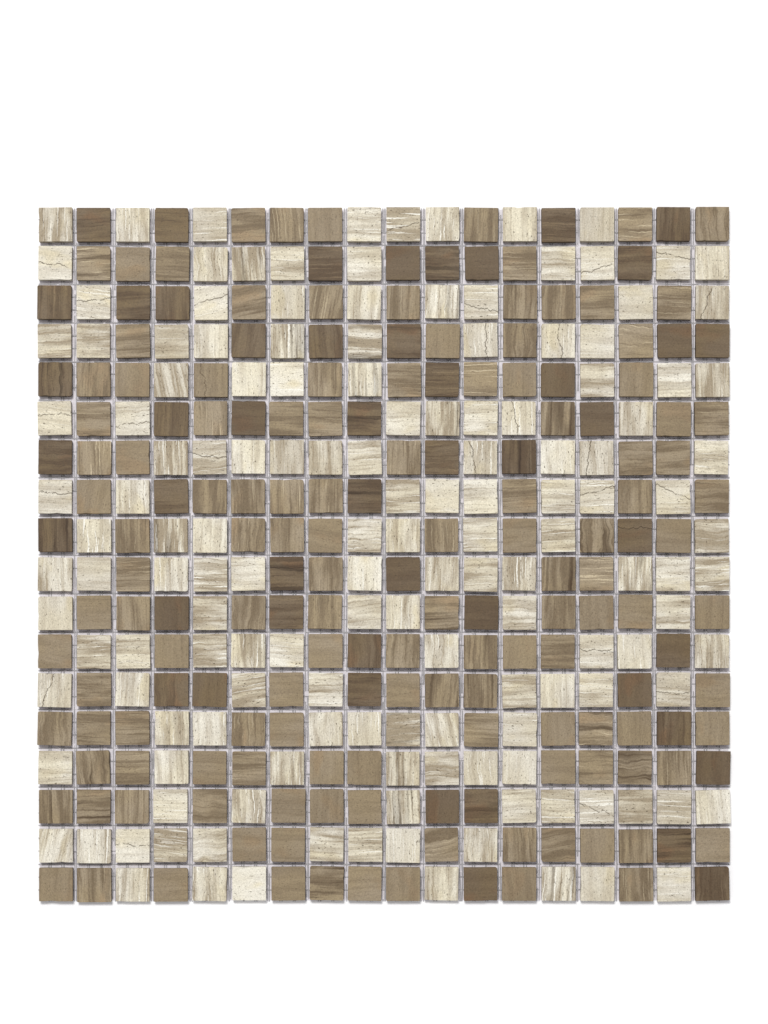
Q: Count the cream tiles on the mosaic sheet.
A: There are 148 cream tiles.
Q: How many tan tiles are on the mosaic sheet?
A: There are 127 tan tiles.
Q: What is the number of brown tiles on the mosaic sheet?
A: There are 49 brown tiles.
